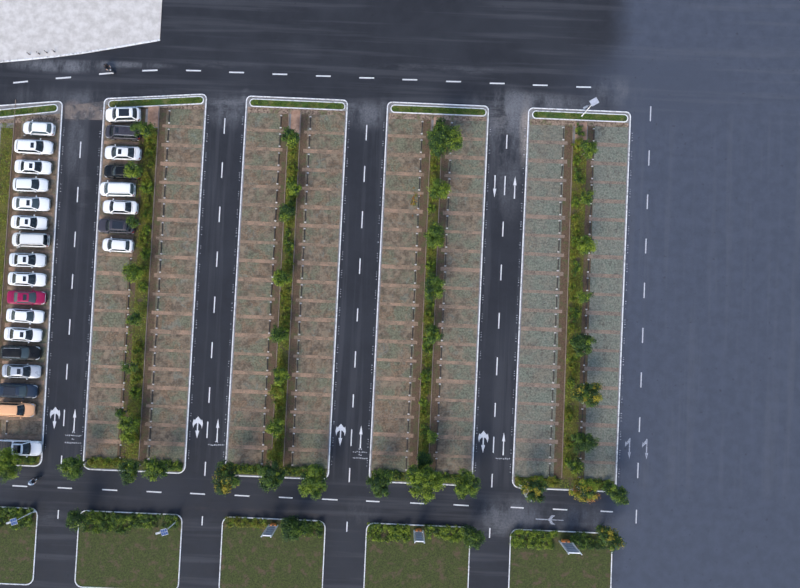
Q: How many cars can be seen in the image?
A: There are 25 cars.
